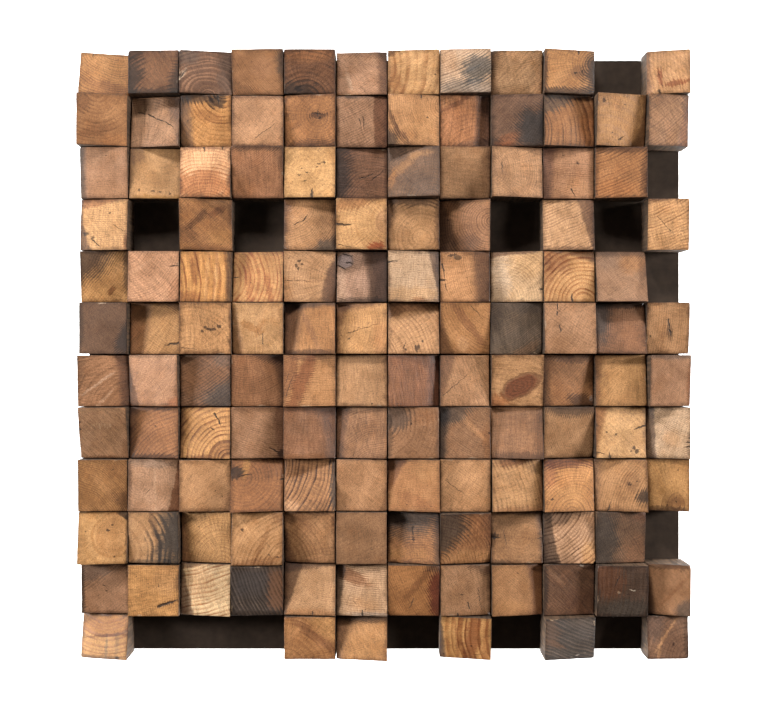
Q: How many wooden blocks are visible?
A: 130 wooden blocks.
